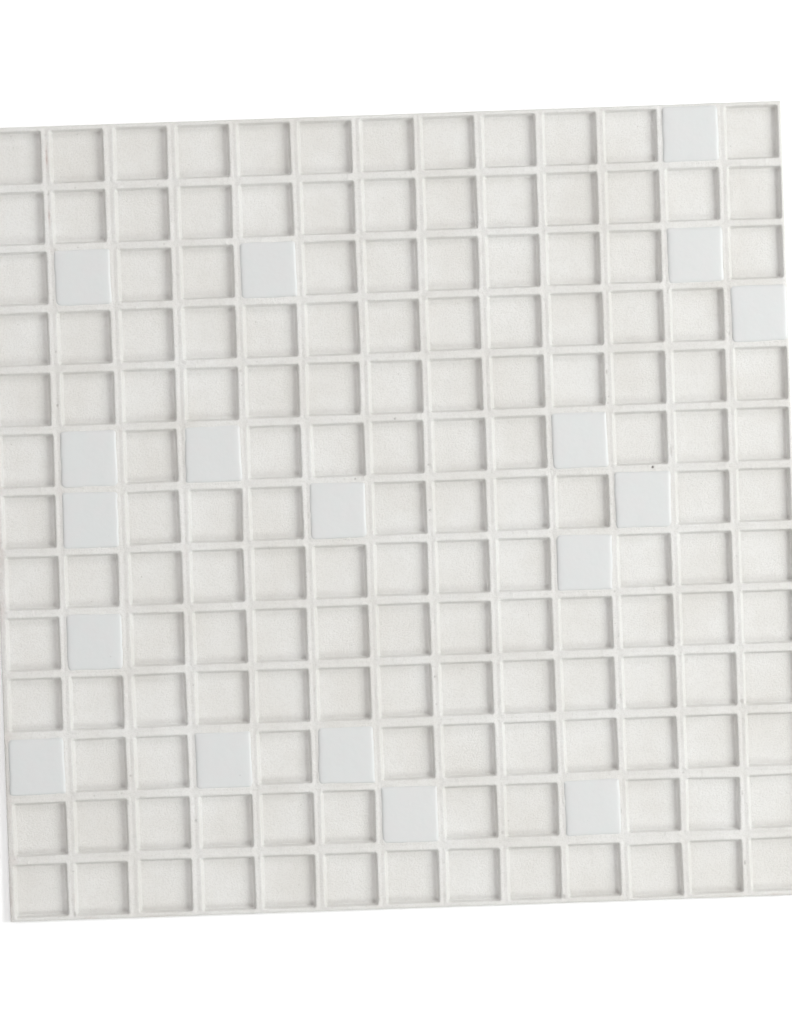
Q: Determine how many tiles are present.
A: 18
